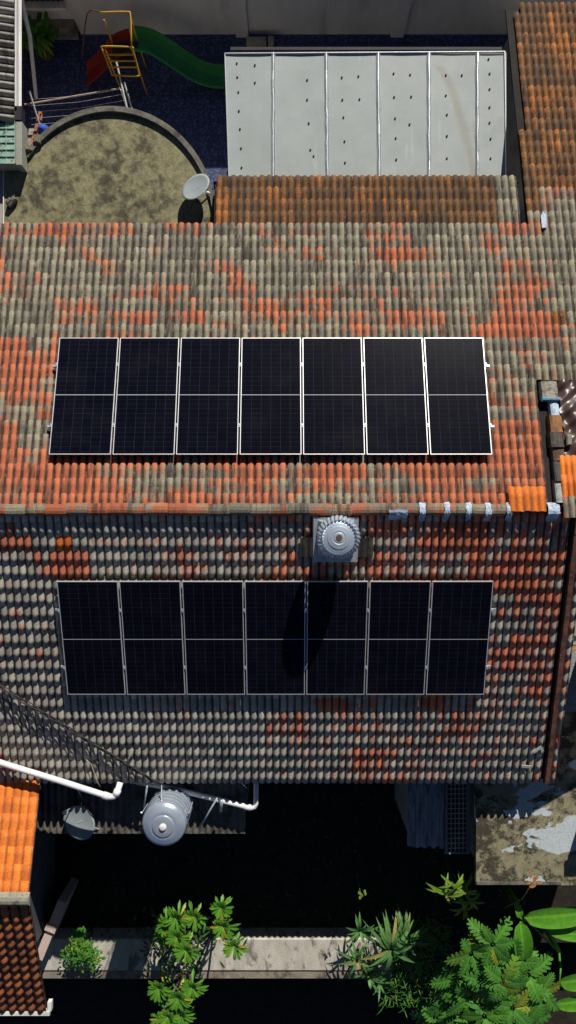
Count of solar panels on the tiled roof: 14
